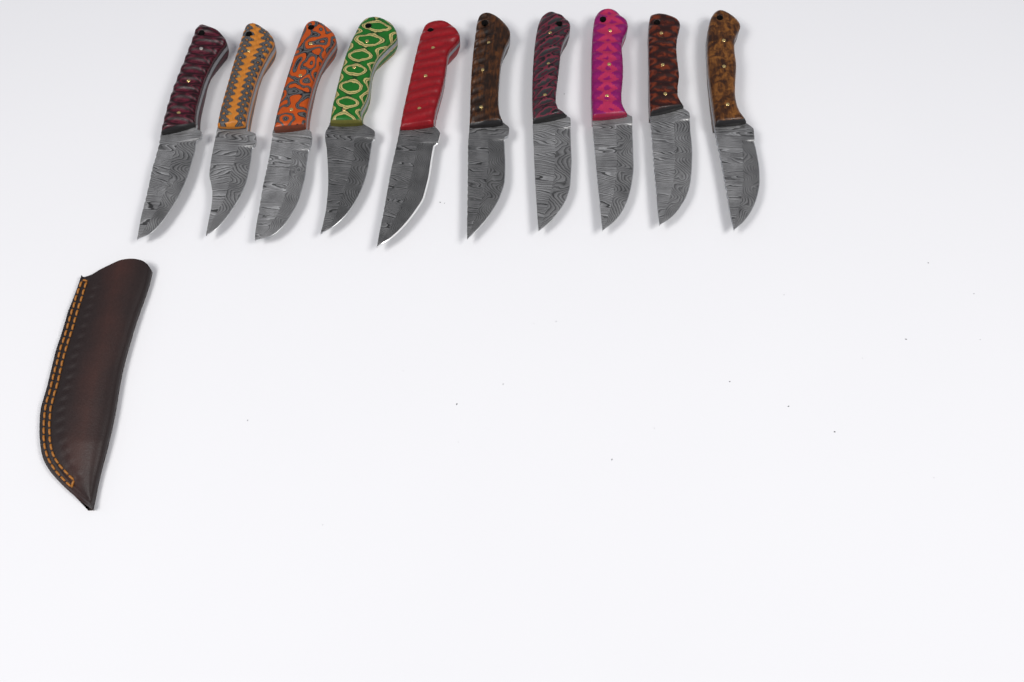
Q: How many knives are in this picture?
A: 10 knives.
